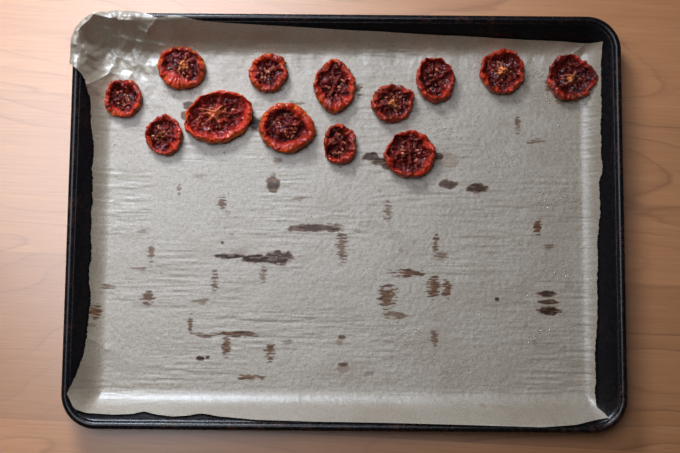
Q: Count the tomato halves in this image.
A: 13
